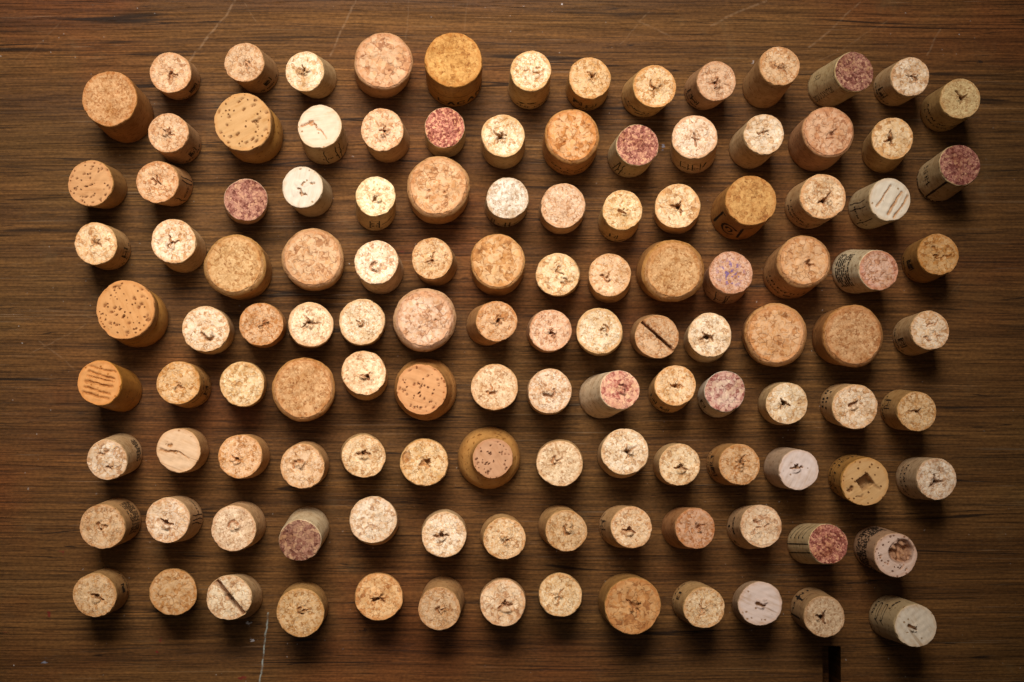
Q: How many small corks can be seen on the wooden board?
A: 101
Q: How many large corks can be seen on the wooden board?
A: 21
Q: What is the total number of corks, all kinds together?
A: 122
